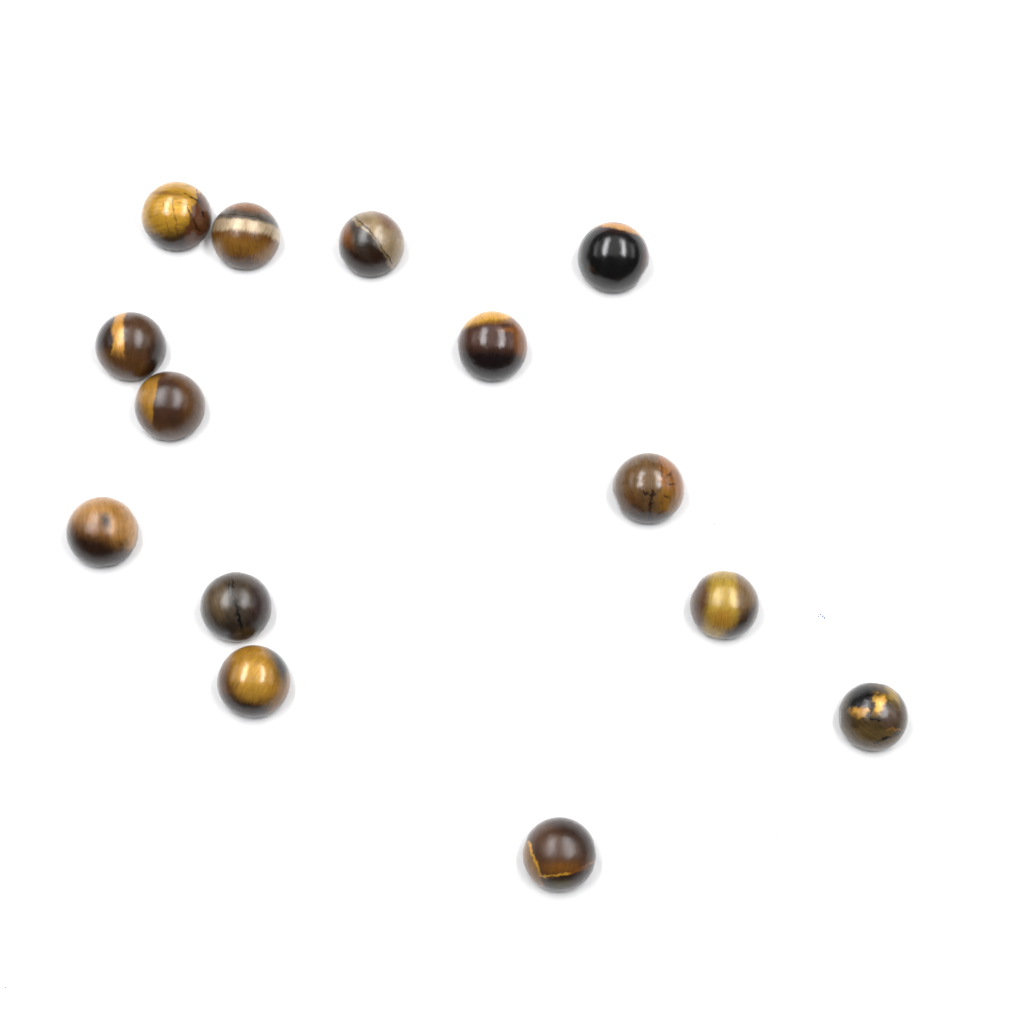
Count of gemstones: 14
